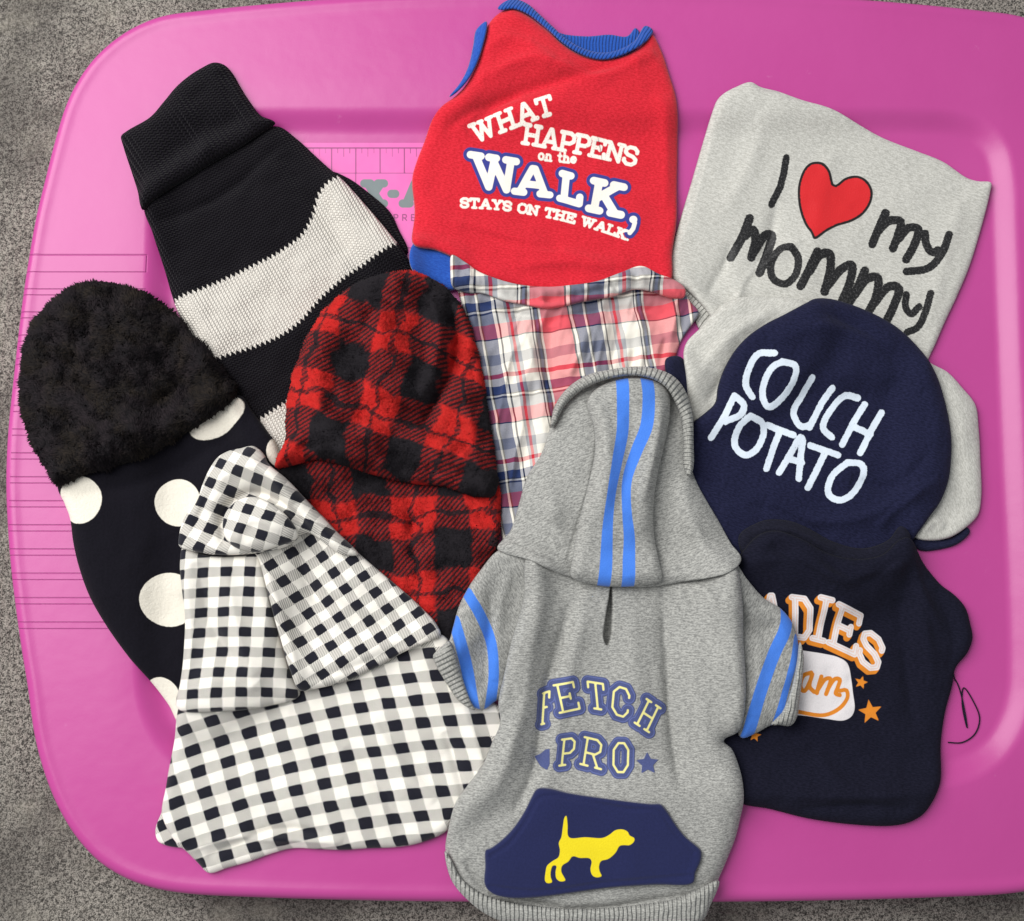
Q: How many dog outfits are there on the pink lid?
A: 9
